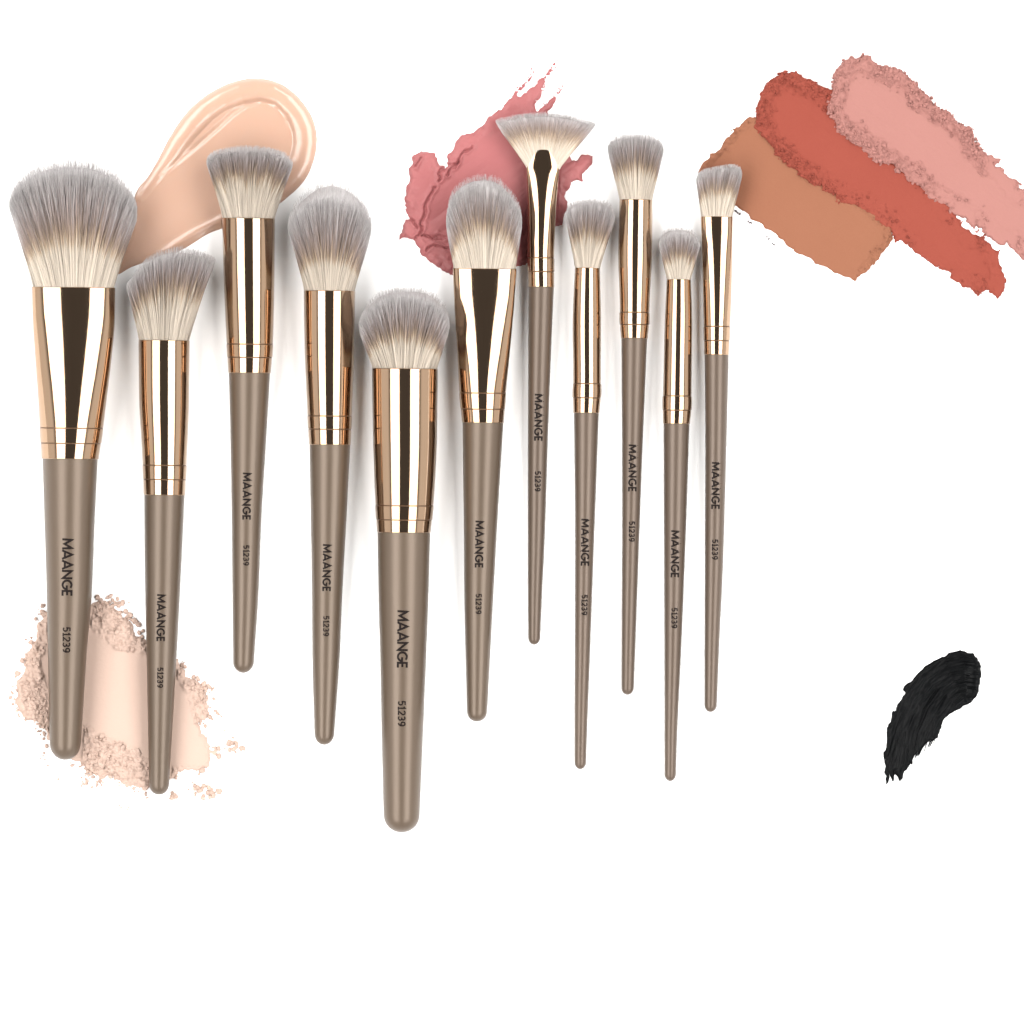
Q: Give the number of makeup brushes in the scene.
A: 11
